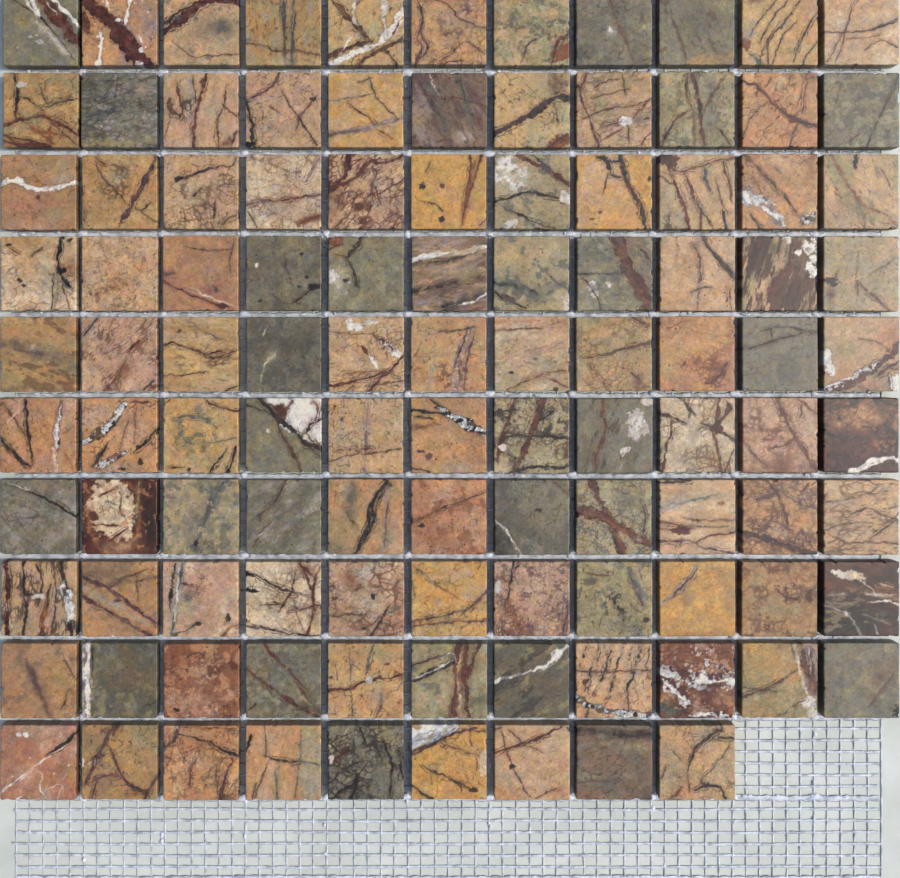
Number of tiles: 108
